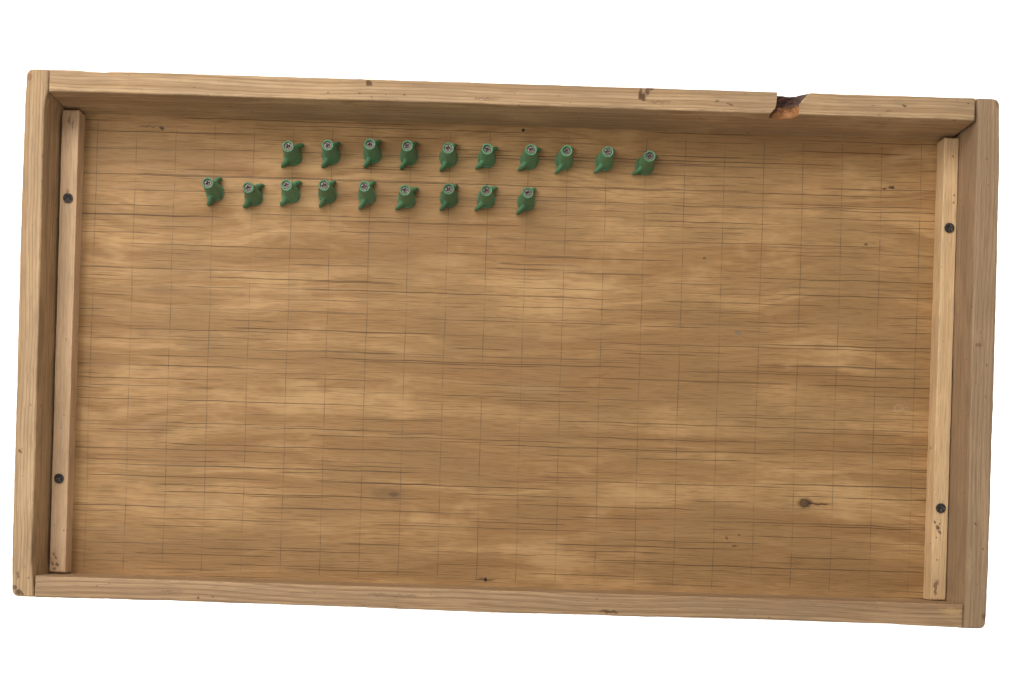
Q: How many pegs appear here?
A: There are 19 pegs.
